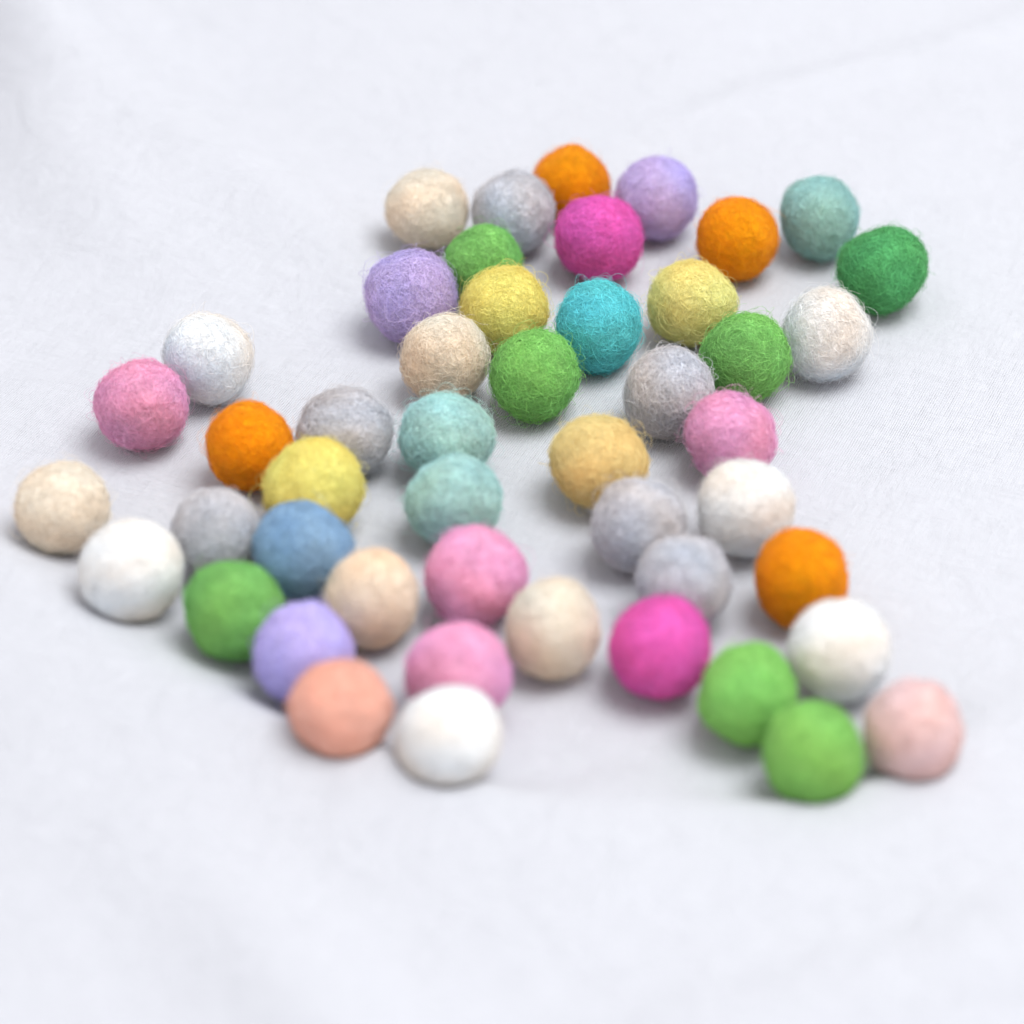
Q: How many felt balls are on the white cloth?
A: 48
